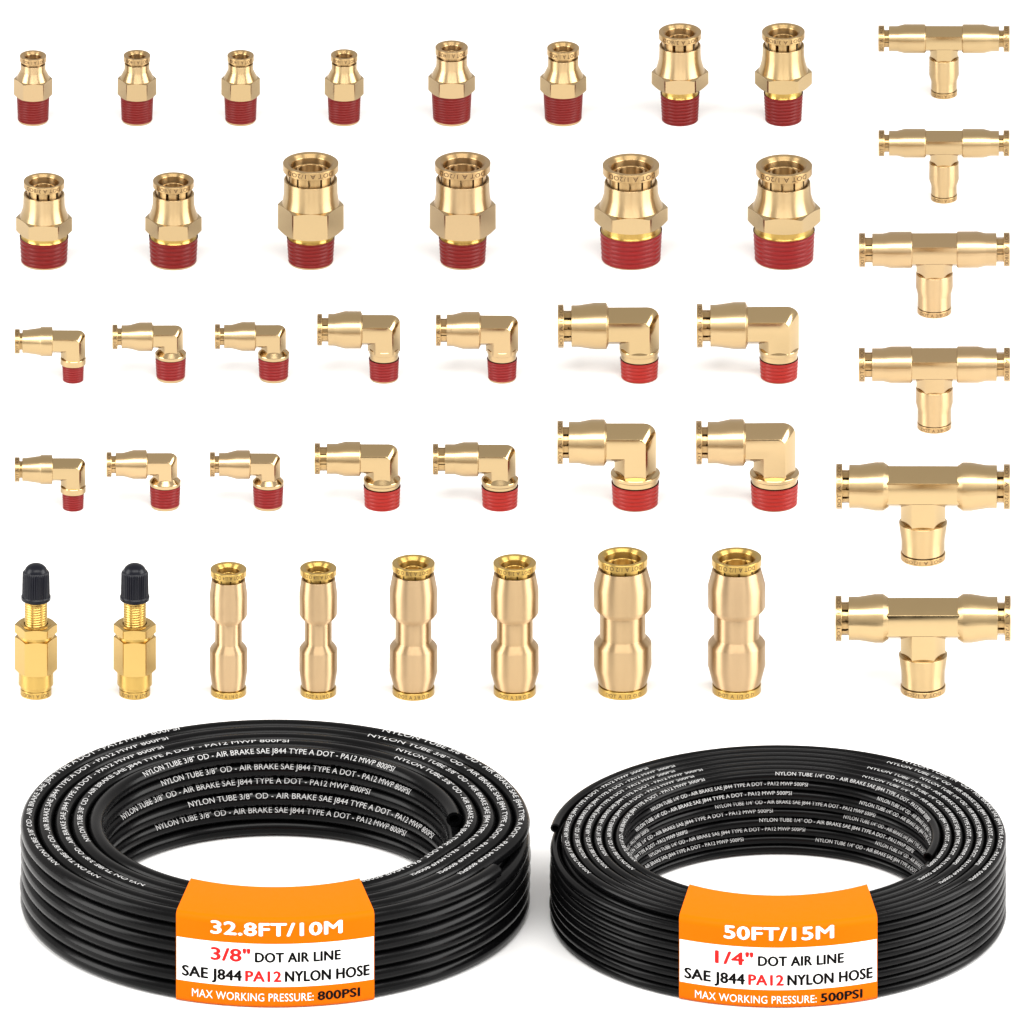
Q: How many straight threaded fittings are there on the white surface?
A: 14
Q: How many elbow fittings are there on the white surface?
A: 14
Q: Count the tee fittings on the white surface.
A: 6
